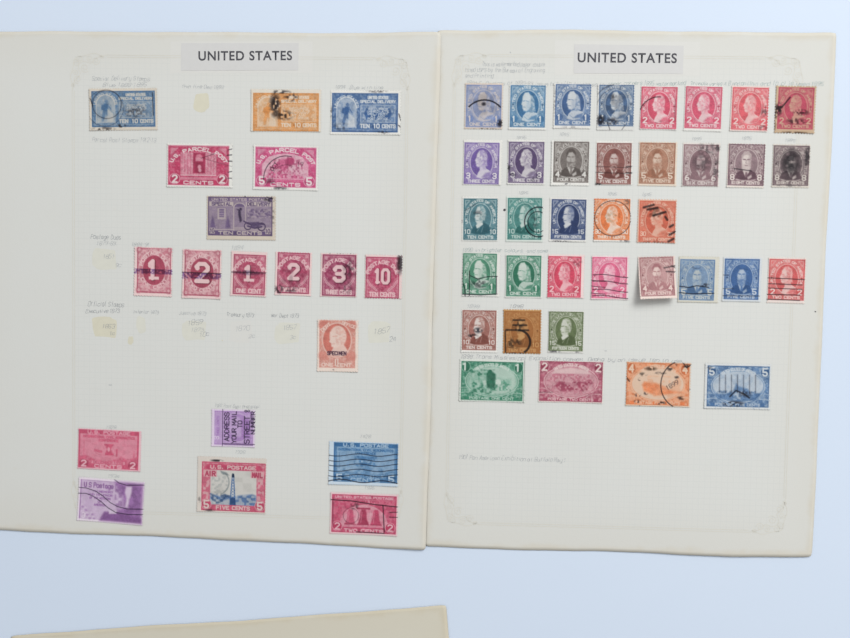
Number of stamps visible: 55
